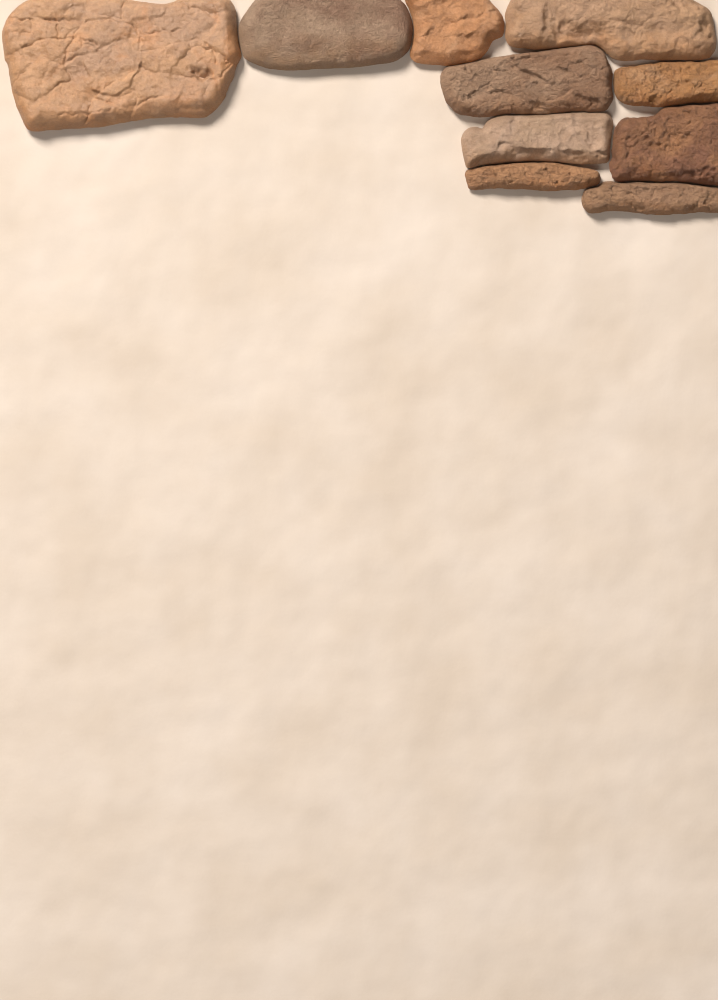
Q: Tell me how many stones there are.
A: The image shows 10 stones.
